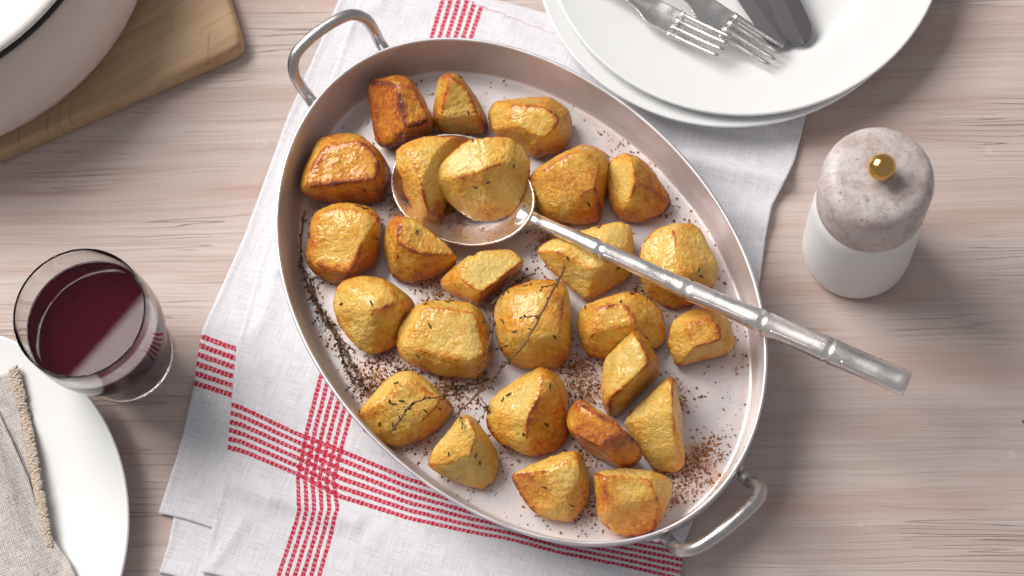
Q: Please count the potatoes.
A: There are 26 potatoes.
